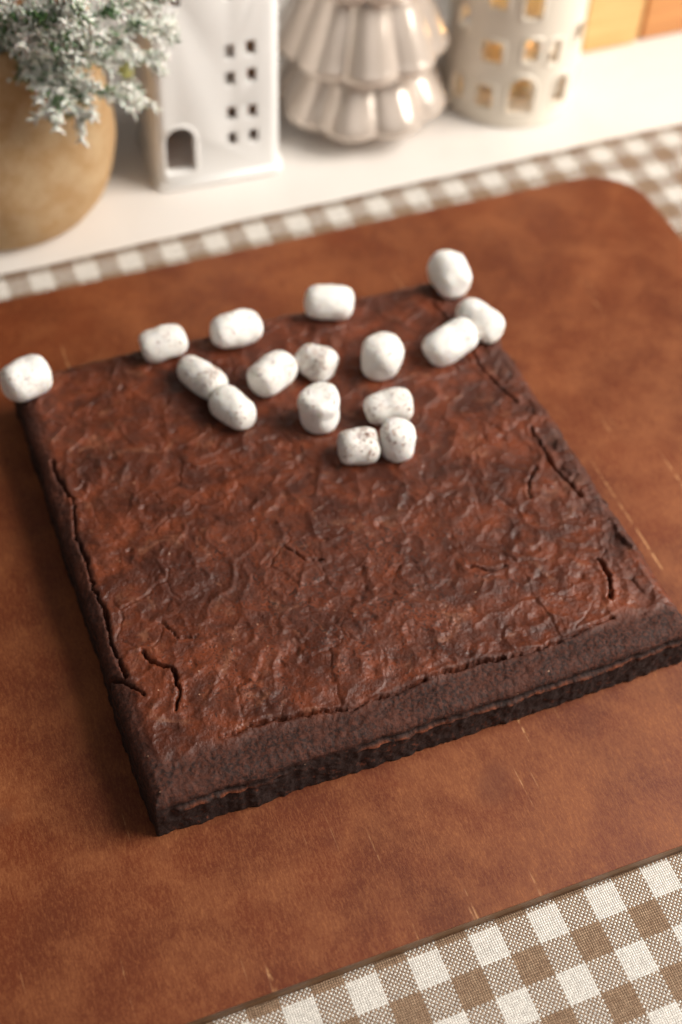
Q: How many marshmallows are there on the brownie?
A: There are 16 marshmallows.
